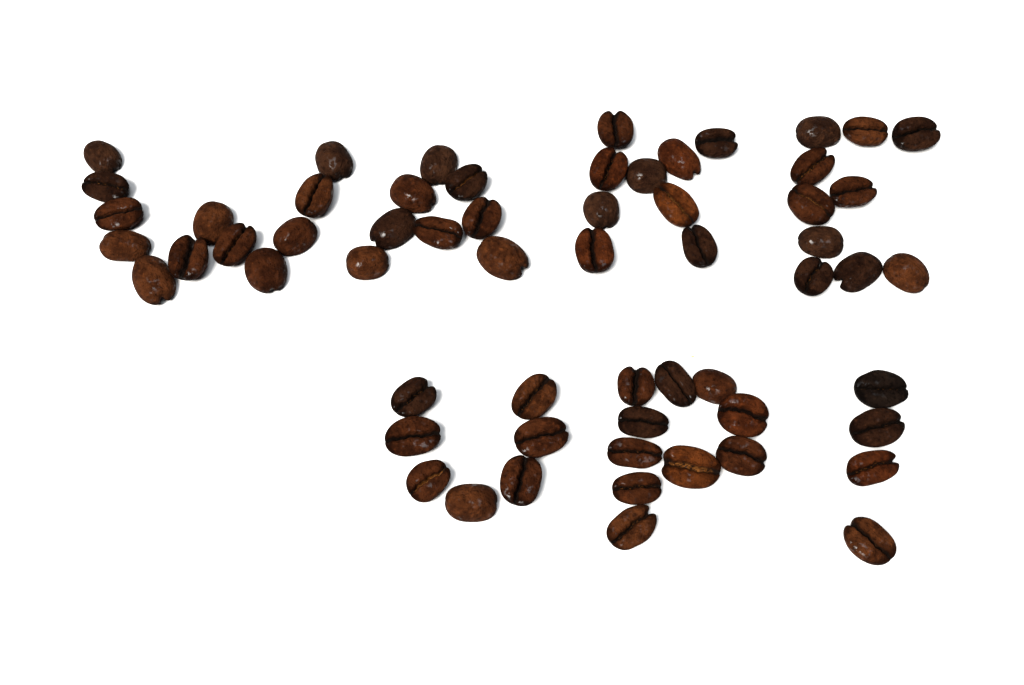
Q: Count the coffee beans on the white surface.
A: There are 60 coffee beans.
